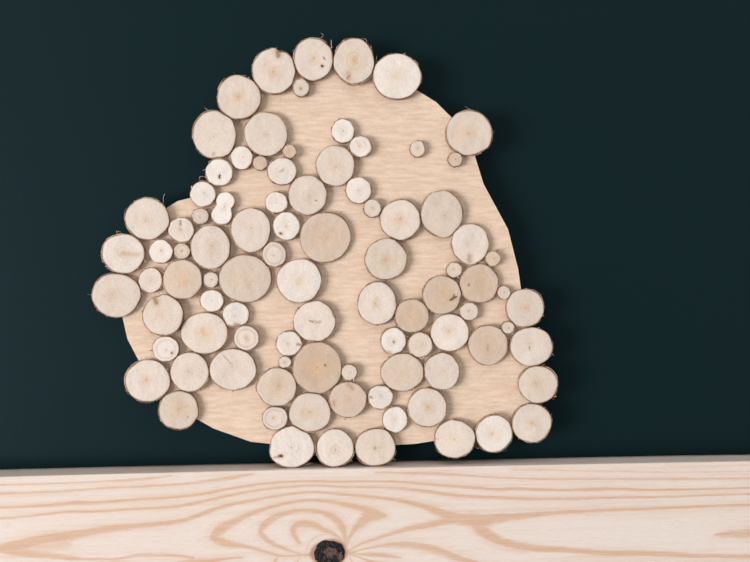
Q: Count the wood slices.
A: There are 92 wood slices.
